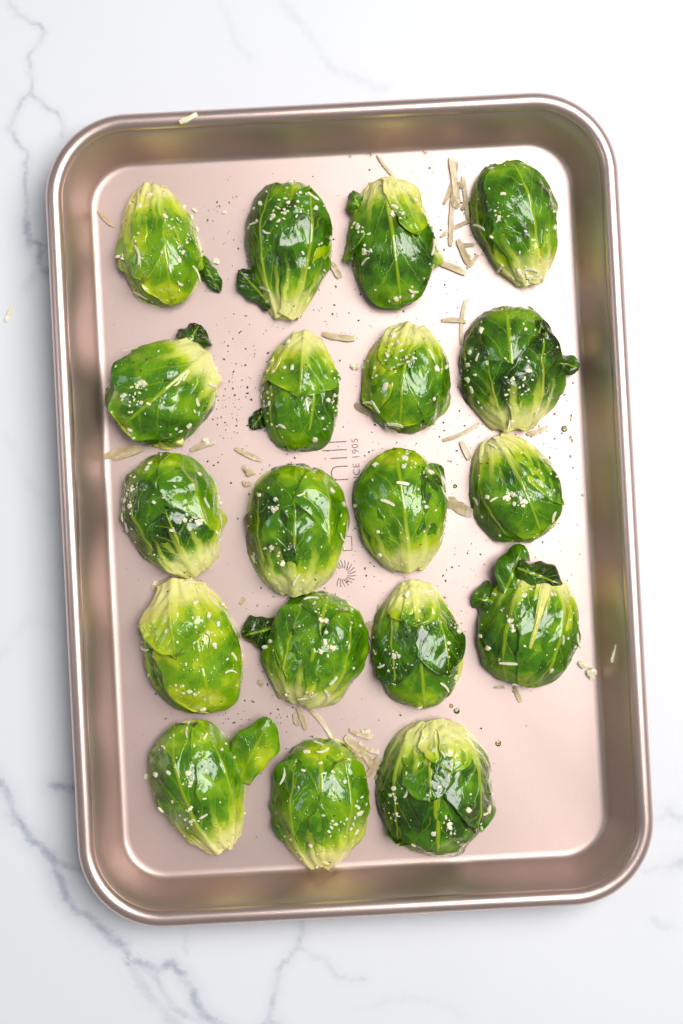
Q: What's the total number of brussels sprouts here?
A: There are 19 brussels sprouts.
